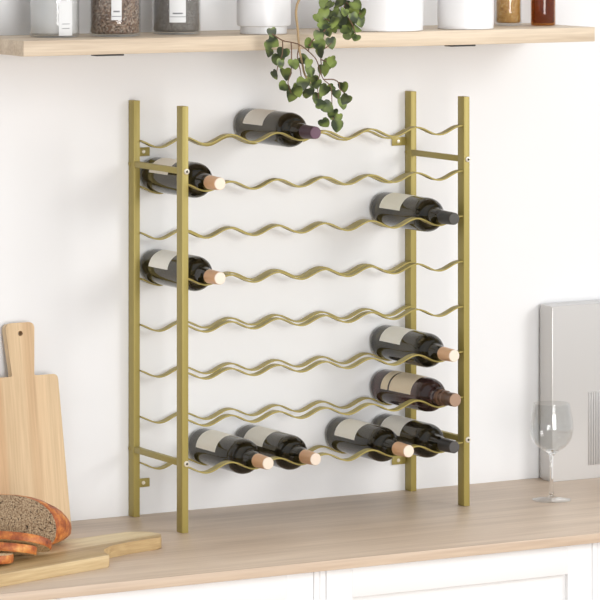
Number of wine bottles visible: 10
